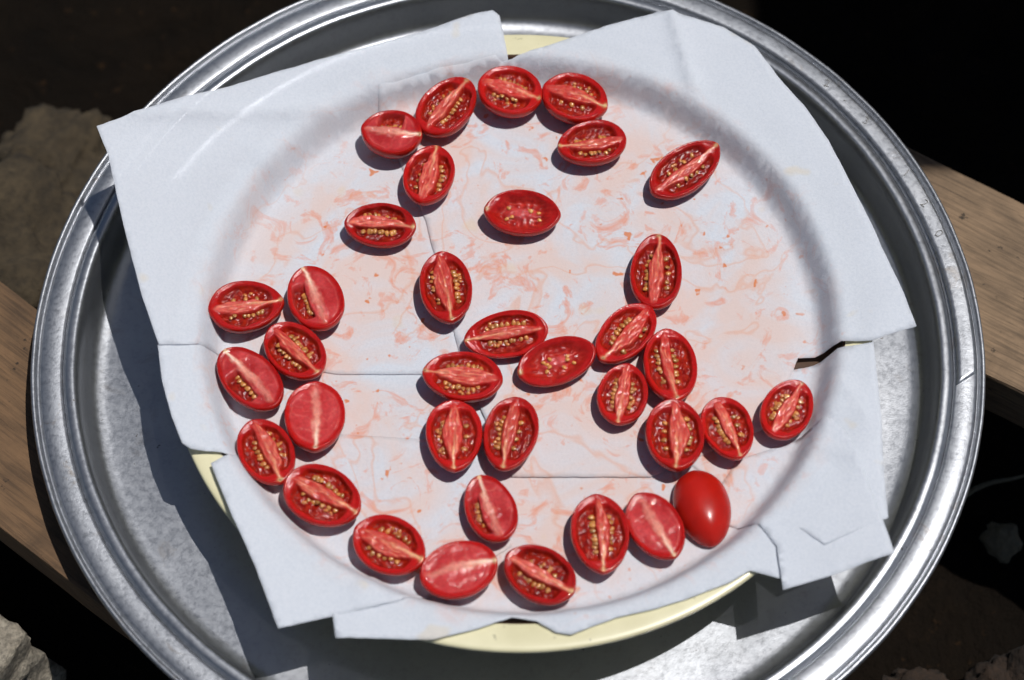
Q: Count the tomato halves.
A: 36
